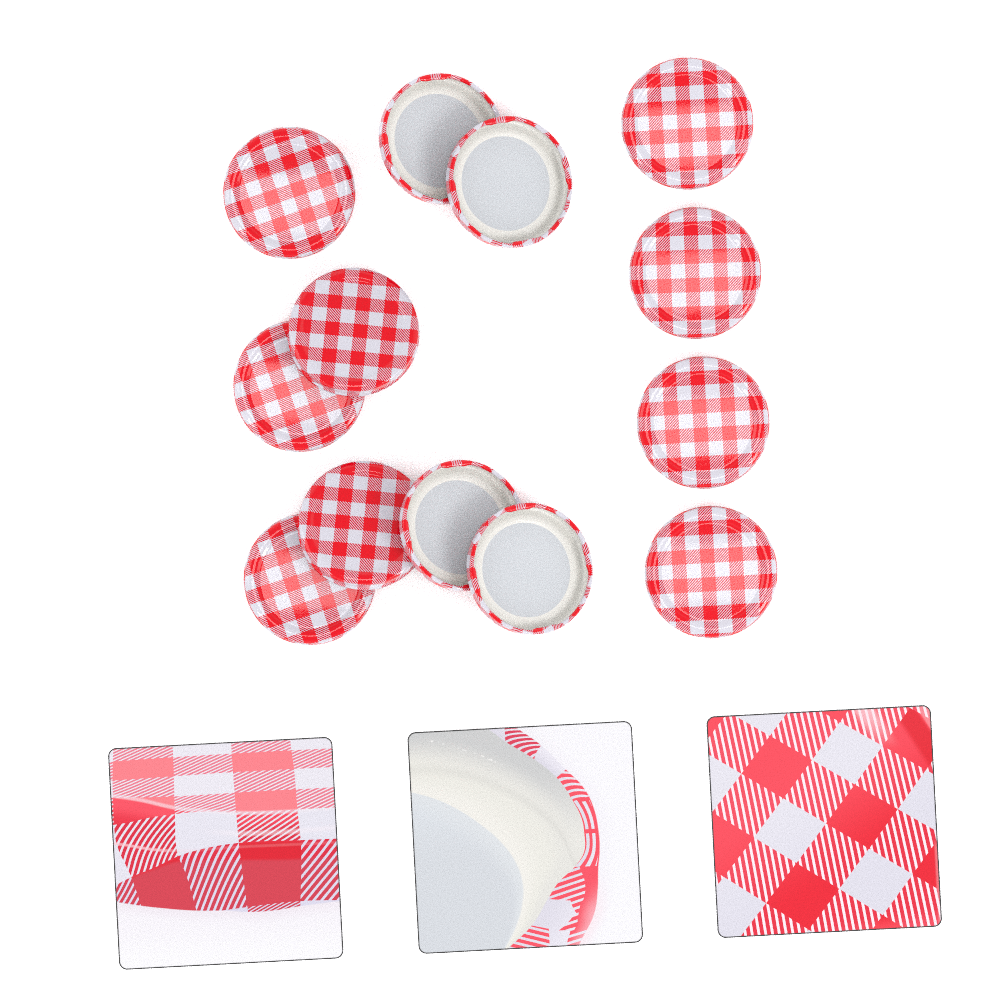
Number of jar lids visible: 13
